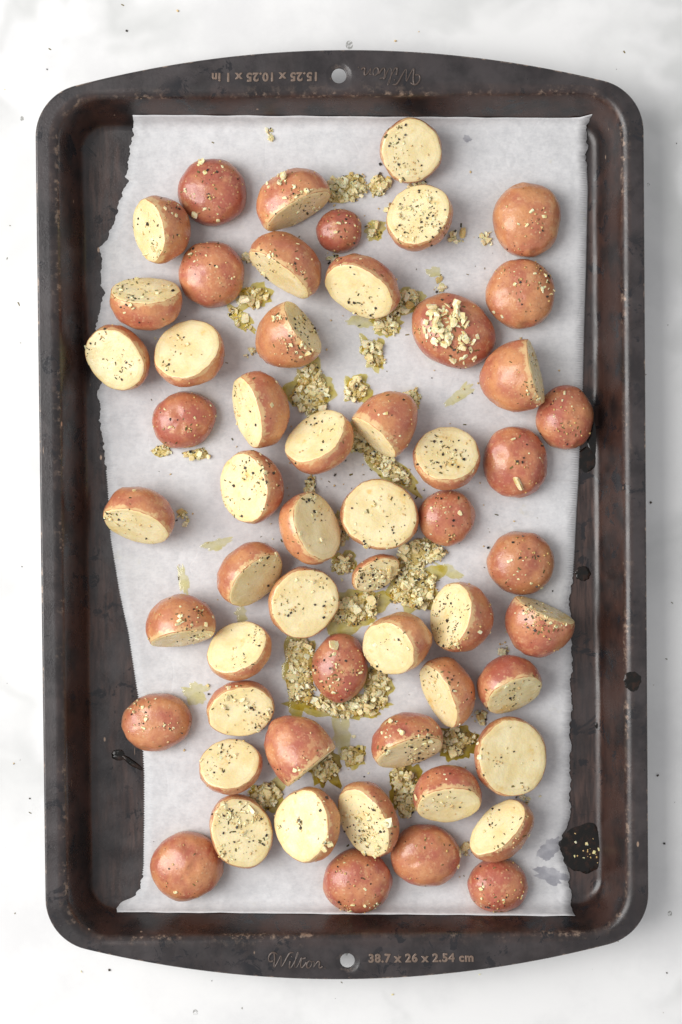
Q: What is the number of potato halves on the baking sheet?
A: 56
